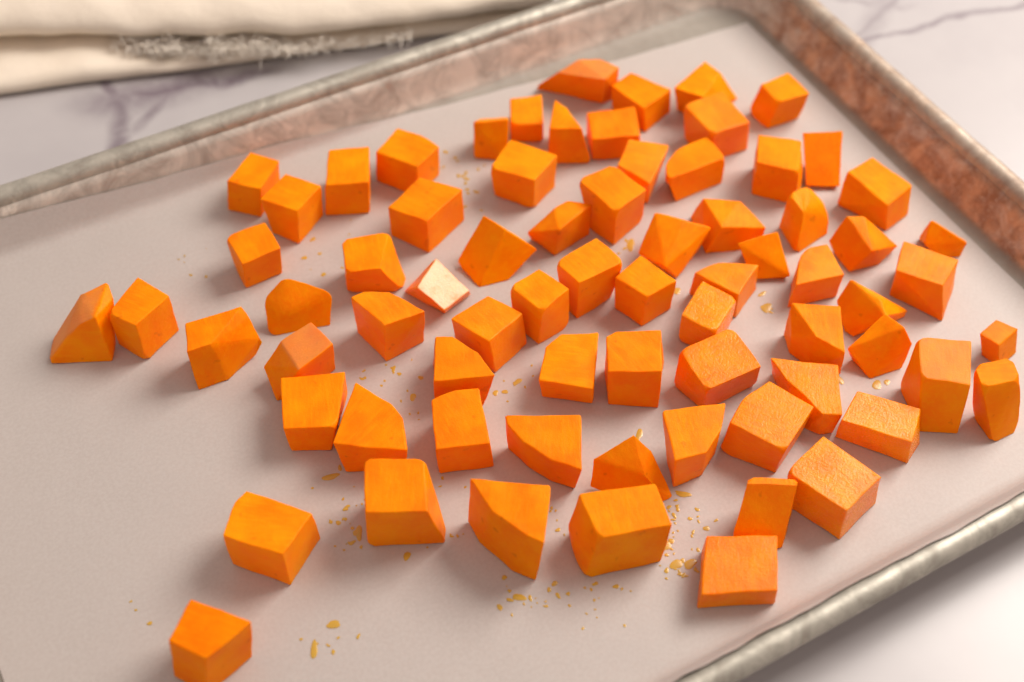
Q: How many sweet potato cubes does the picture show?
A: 73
